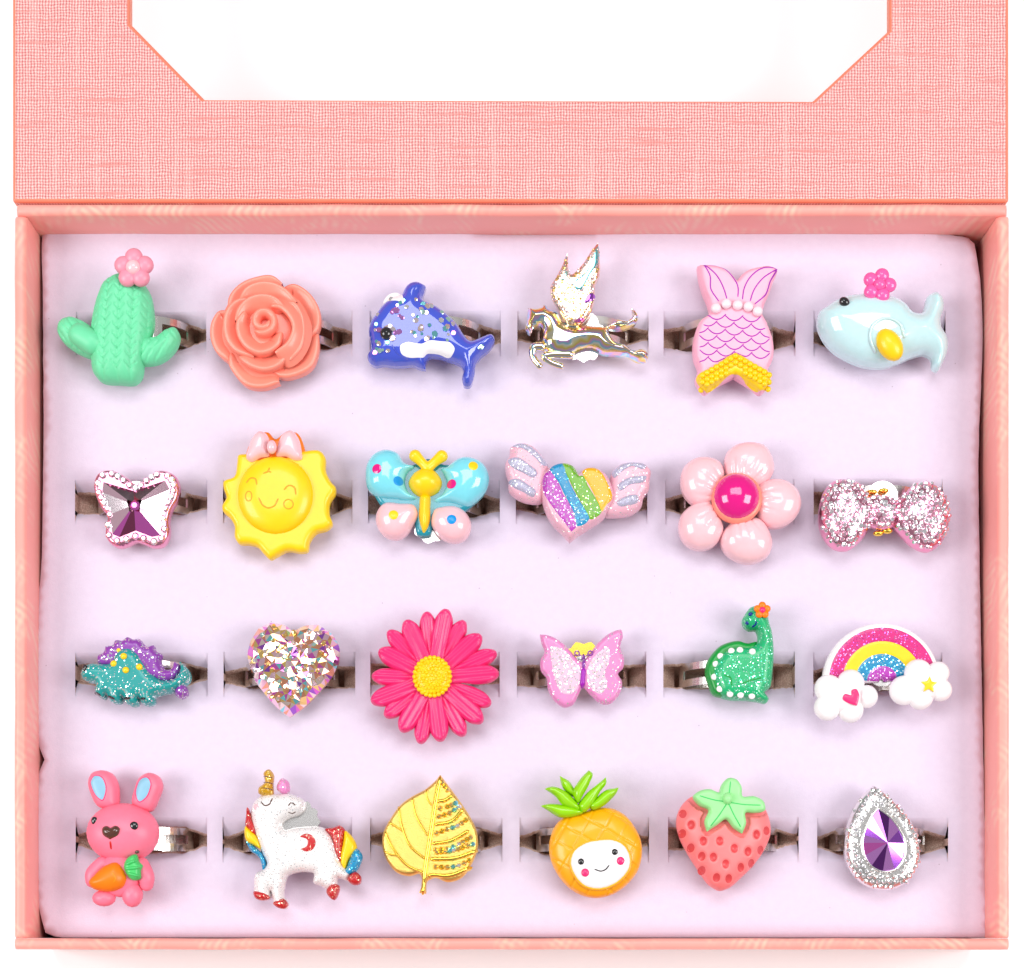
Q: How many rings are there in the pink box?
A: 24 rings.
